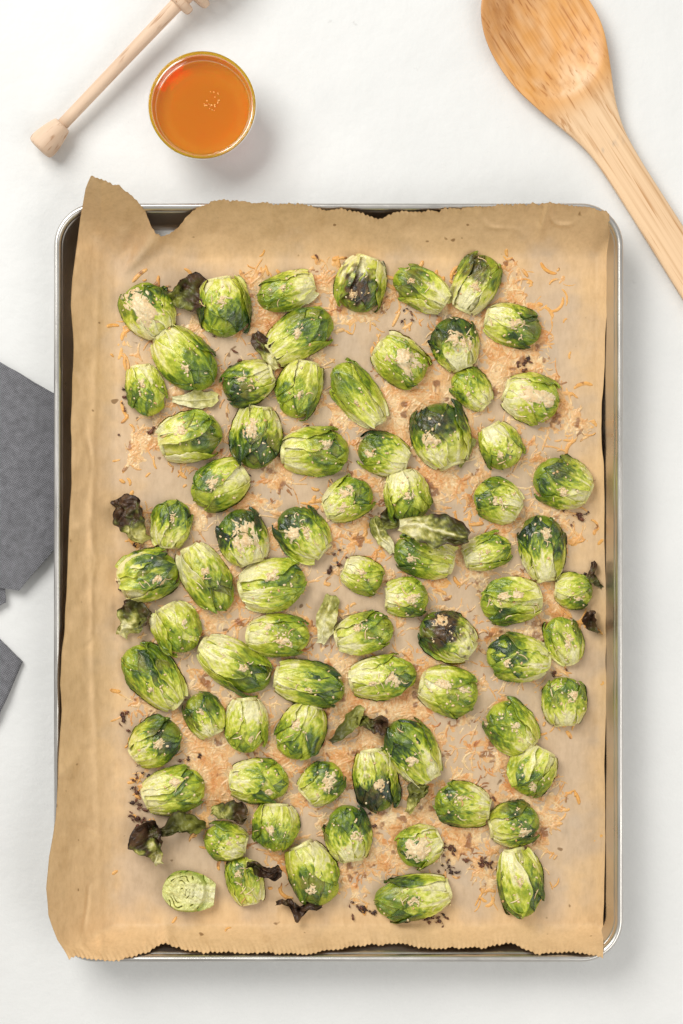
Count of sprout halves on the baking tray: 75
